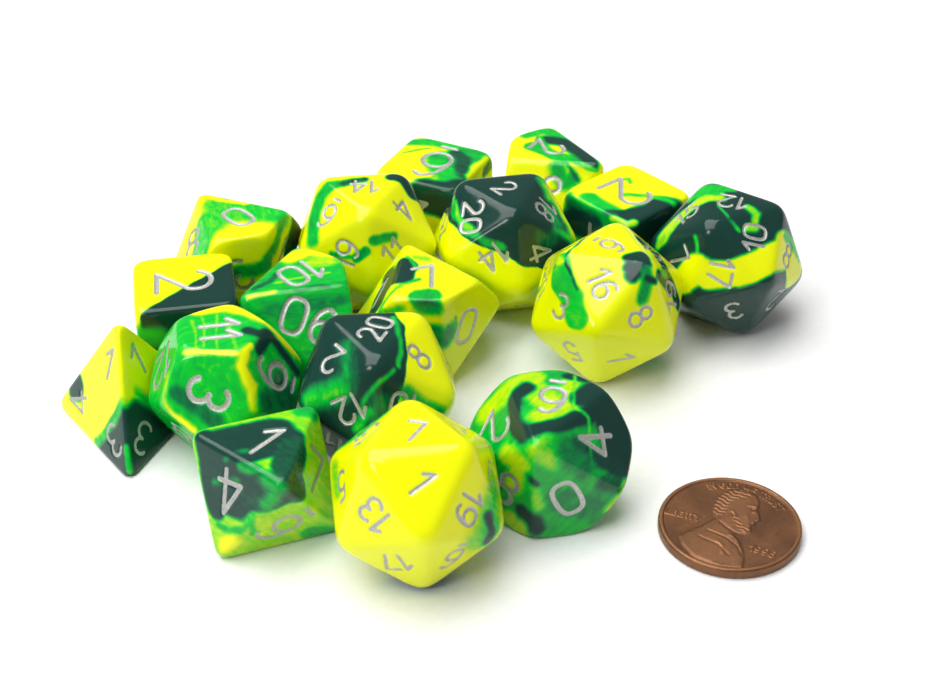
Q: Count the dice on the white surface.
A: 17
